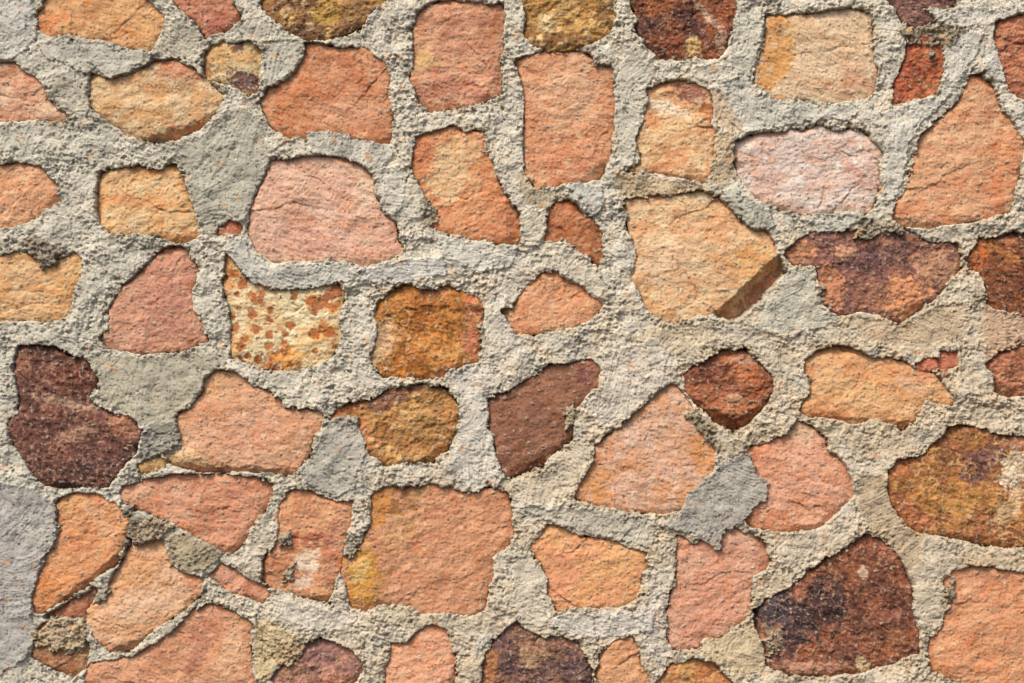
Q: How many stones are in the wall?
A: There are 63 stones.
